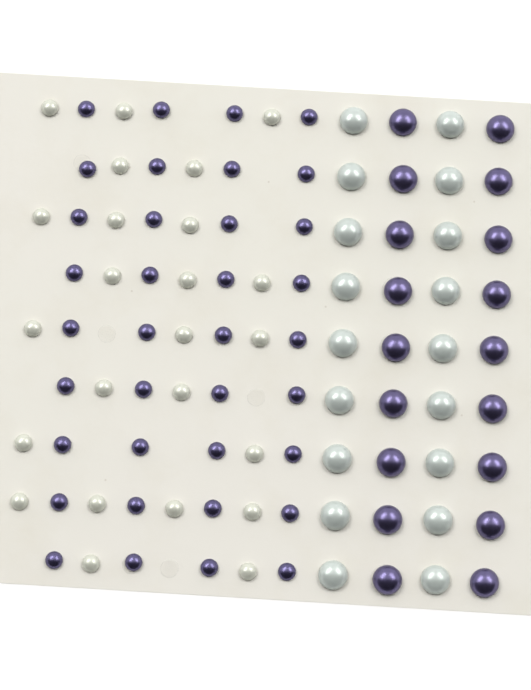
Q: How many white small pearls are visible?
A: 24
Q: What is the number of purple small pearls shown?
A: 36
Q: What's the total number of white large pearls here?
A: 18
